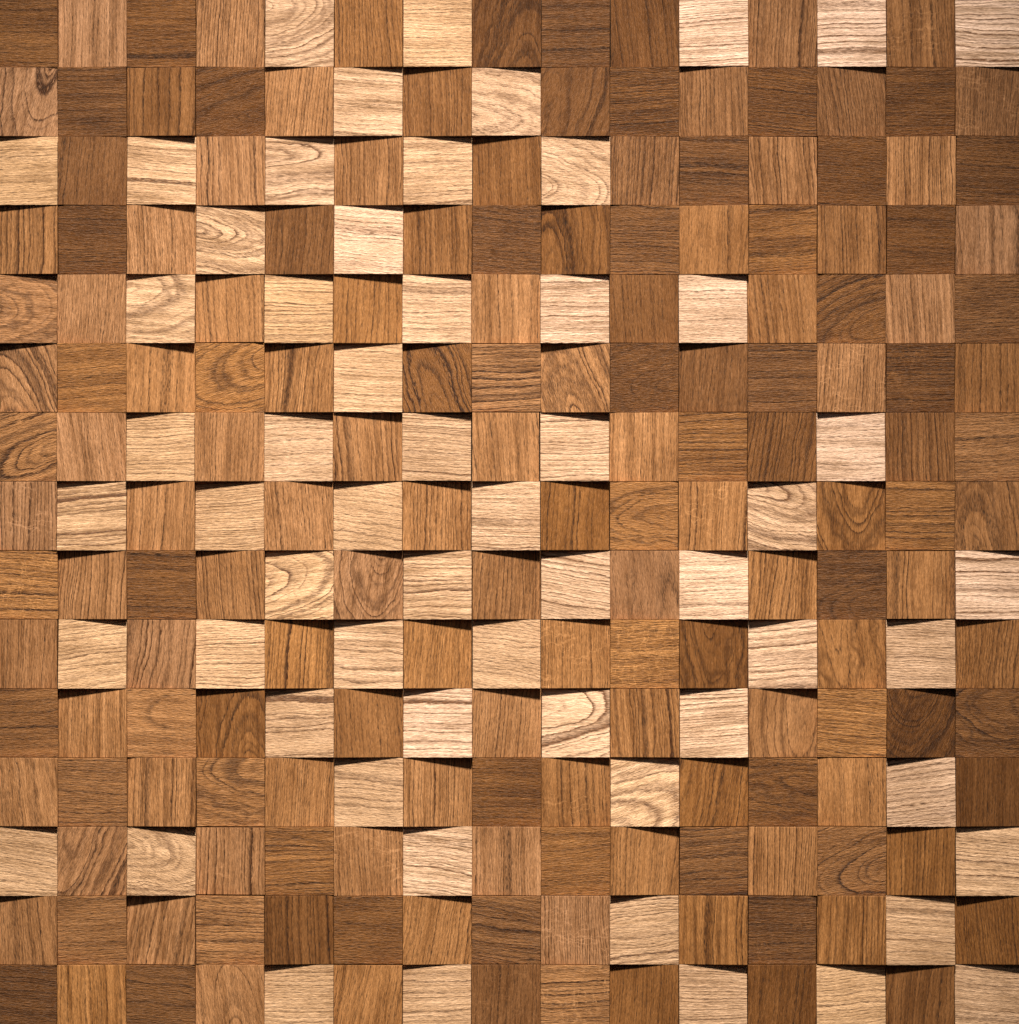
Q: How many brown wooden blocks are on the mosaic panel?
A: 166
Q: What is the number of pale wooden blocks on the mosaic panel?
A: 59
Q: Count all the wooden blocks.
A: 225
